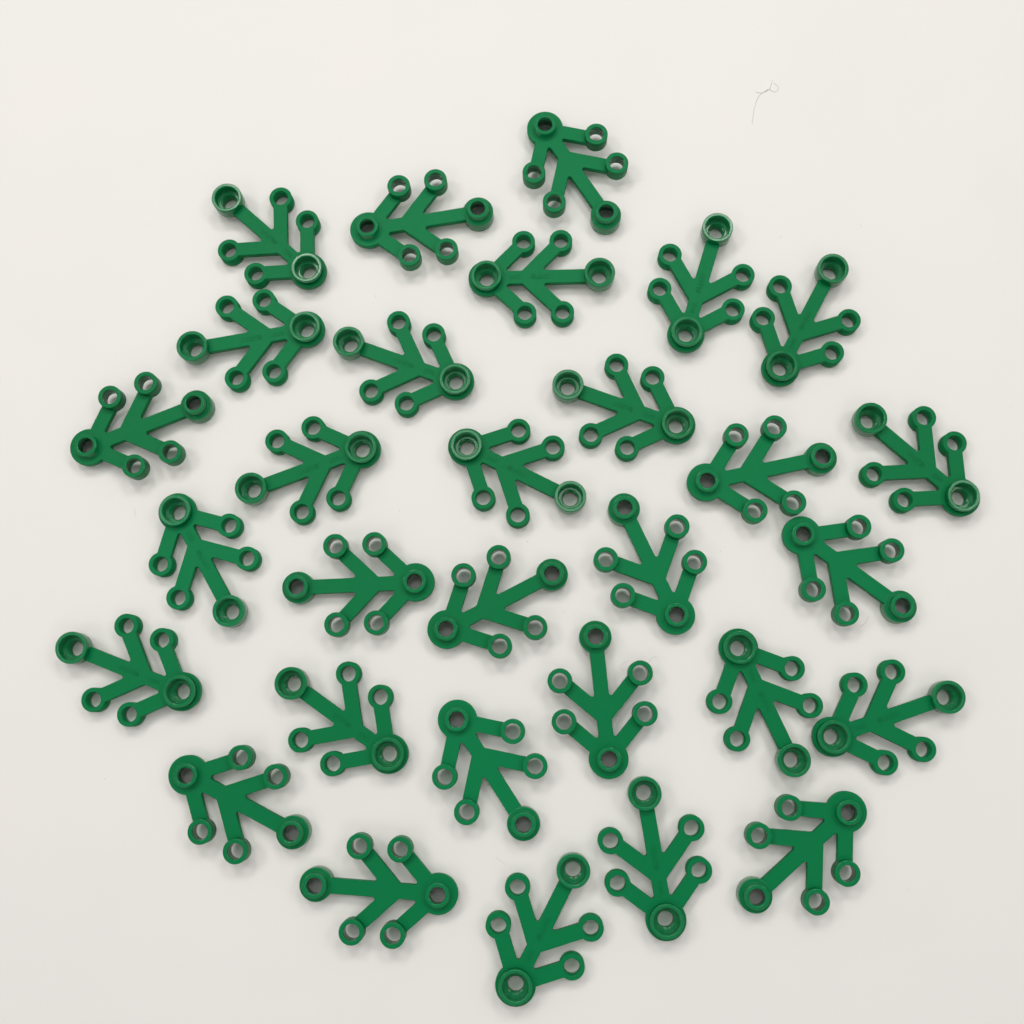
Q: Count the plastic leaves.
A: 30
